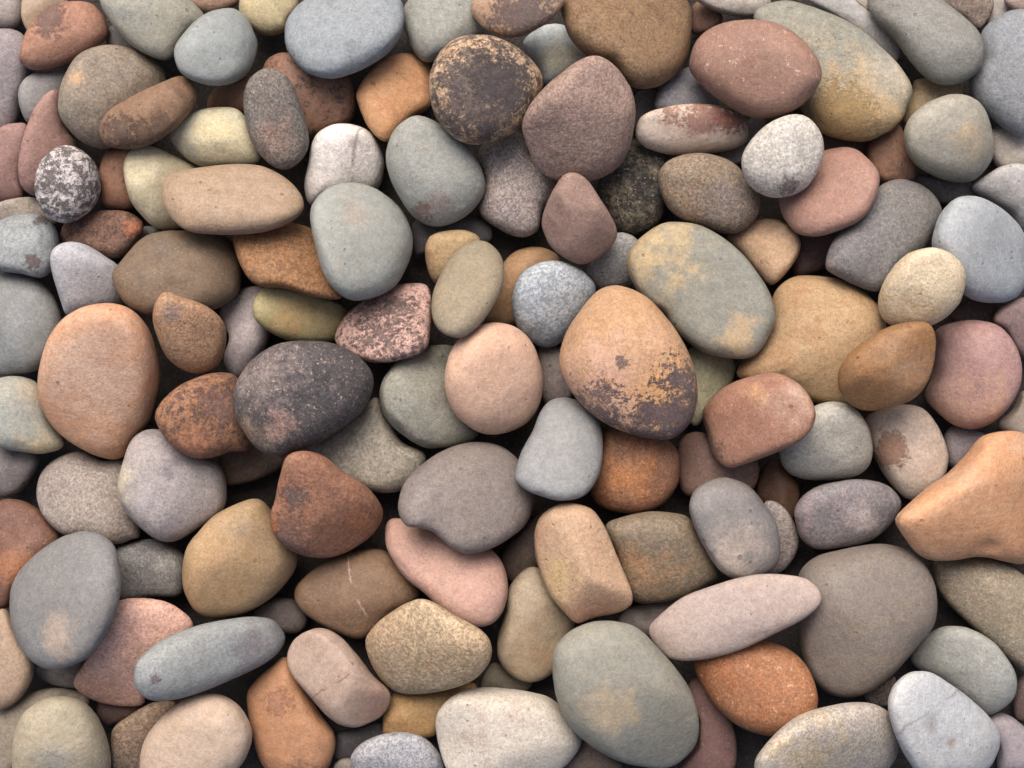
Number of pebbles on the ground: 162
